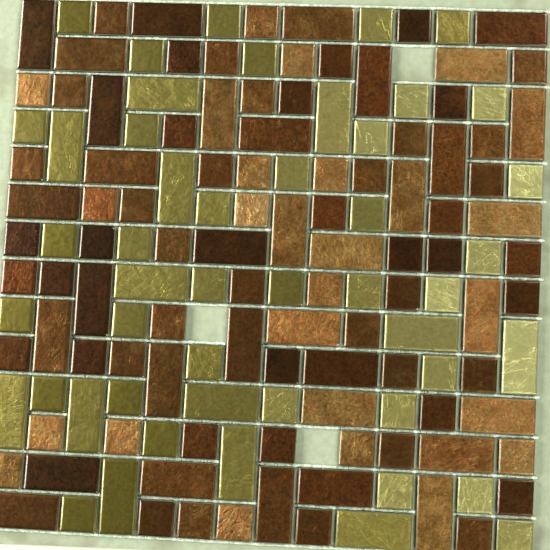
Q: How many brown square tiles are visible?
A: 62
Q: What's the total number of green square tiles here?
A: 35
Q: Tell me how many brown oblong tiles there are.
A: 35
